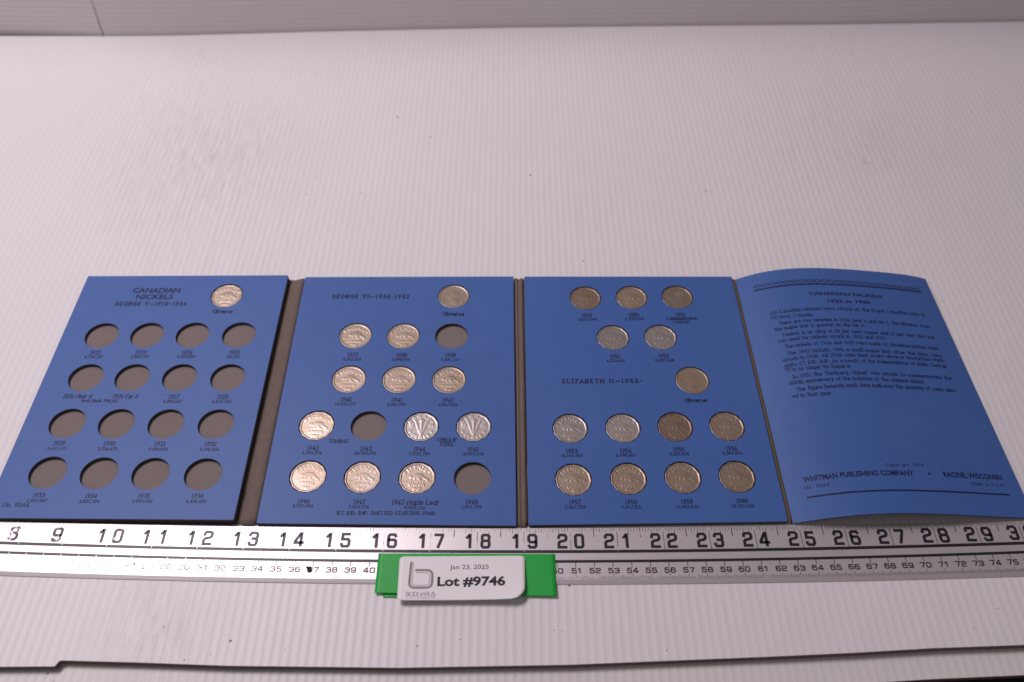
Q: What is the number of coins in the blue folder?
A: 27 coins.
